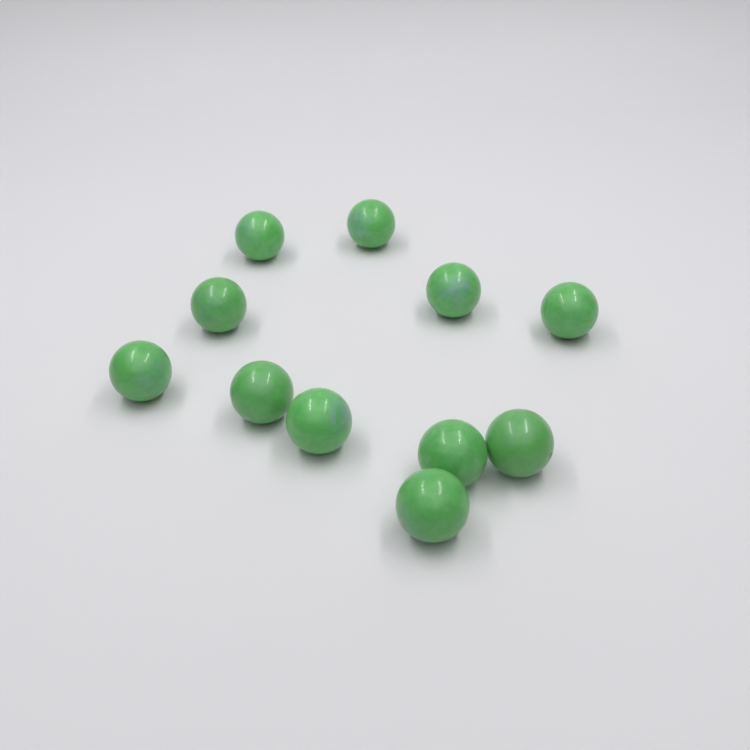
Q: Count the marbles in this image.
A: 11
